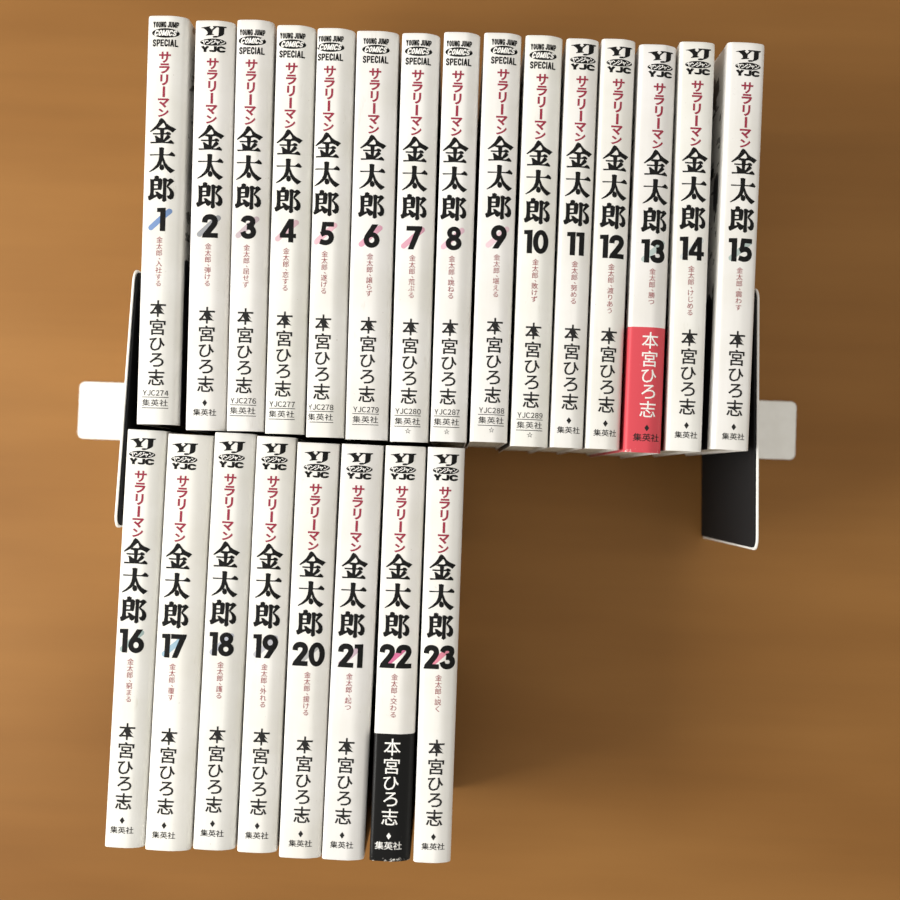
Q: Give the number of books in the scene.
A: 23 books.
